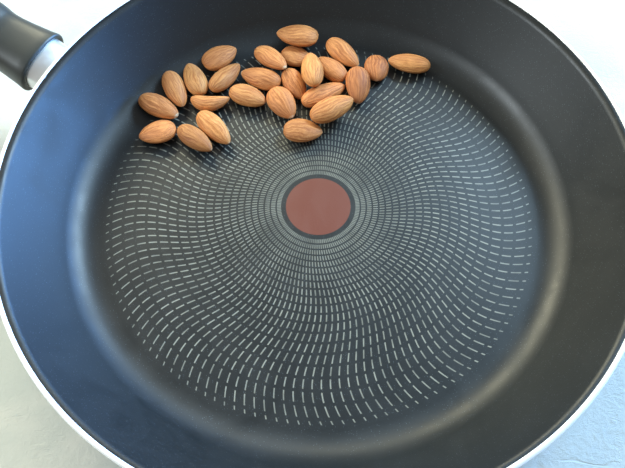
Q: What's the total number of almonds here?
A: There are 25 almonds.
